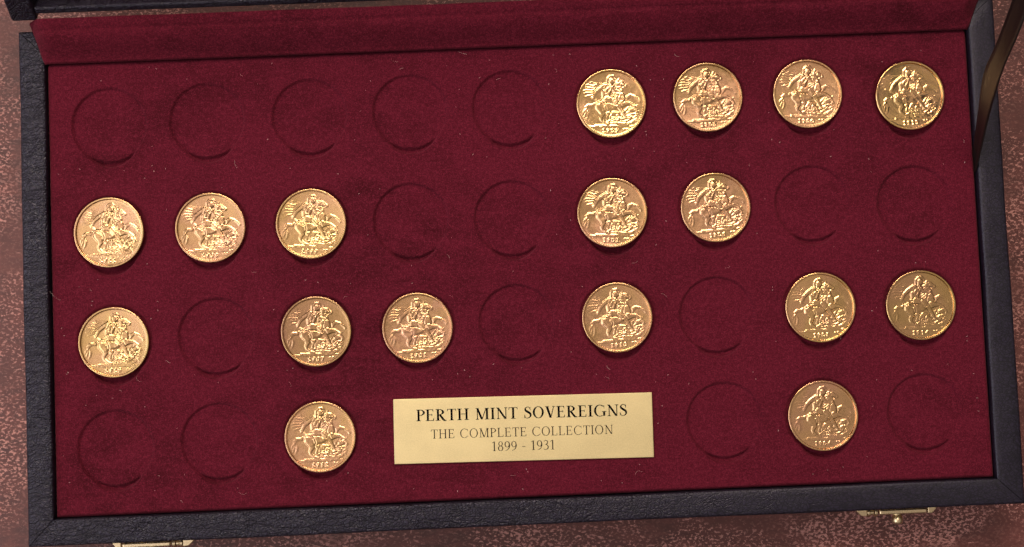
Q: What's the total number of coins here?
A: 17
